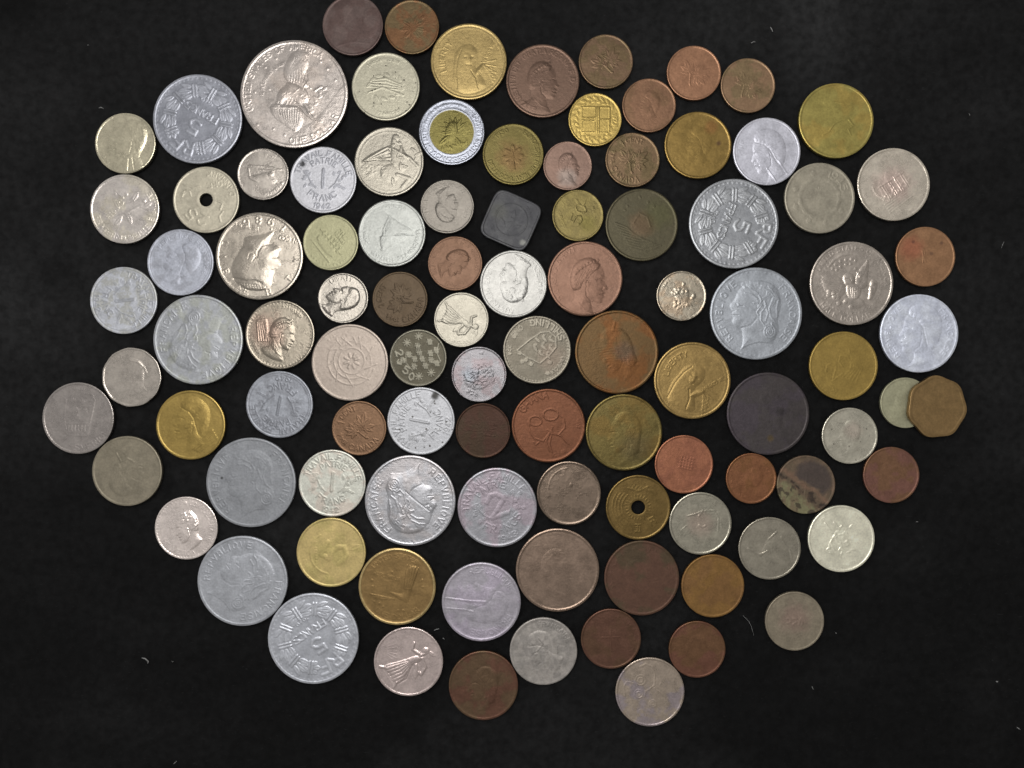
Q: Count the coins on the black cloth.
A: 100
